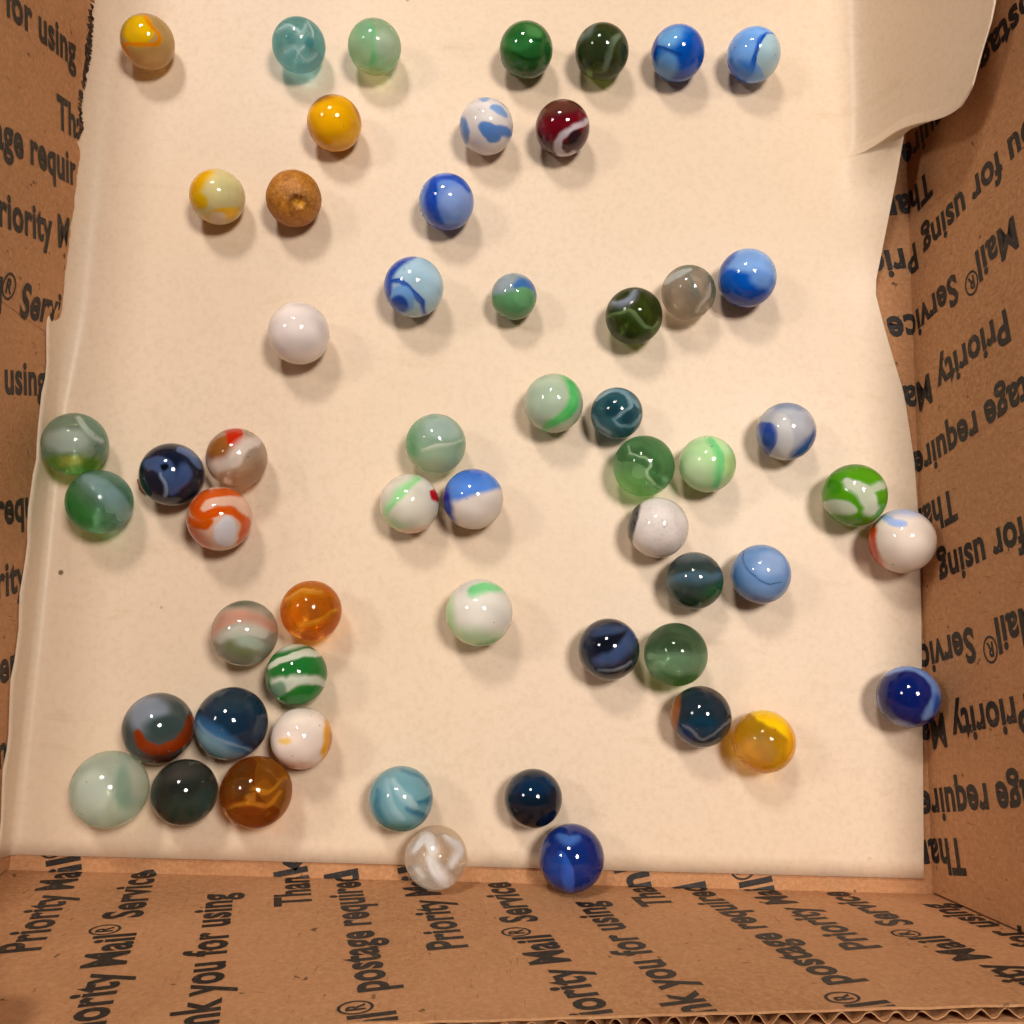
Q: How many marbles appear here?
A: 56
